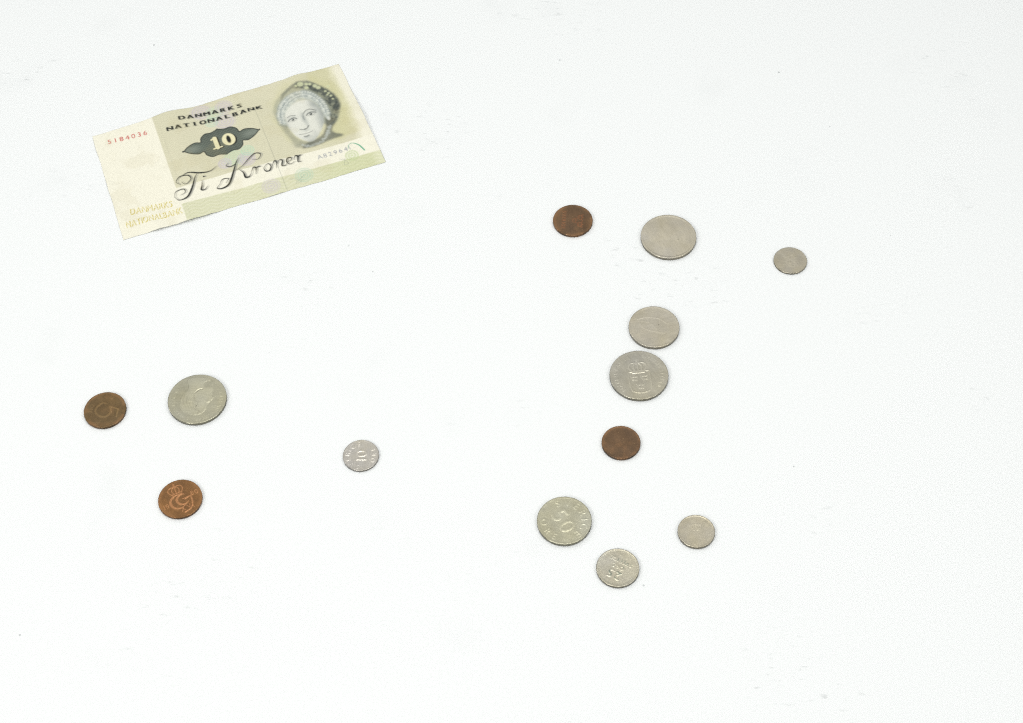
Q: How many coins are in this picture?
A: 13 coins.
